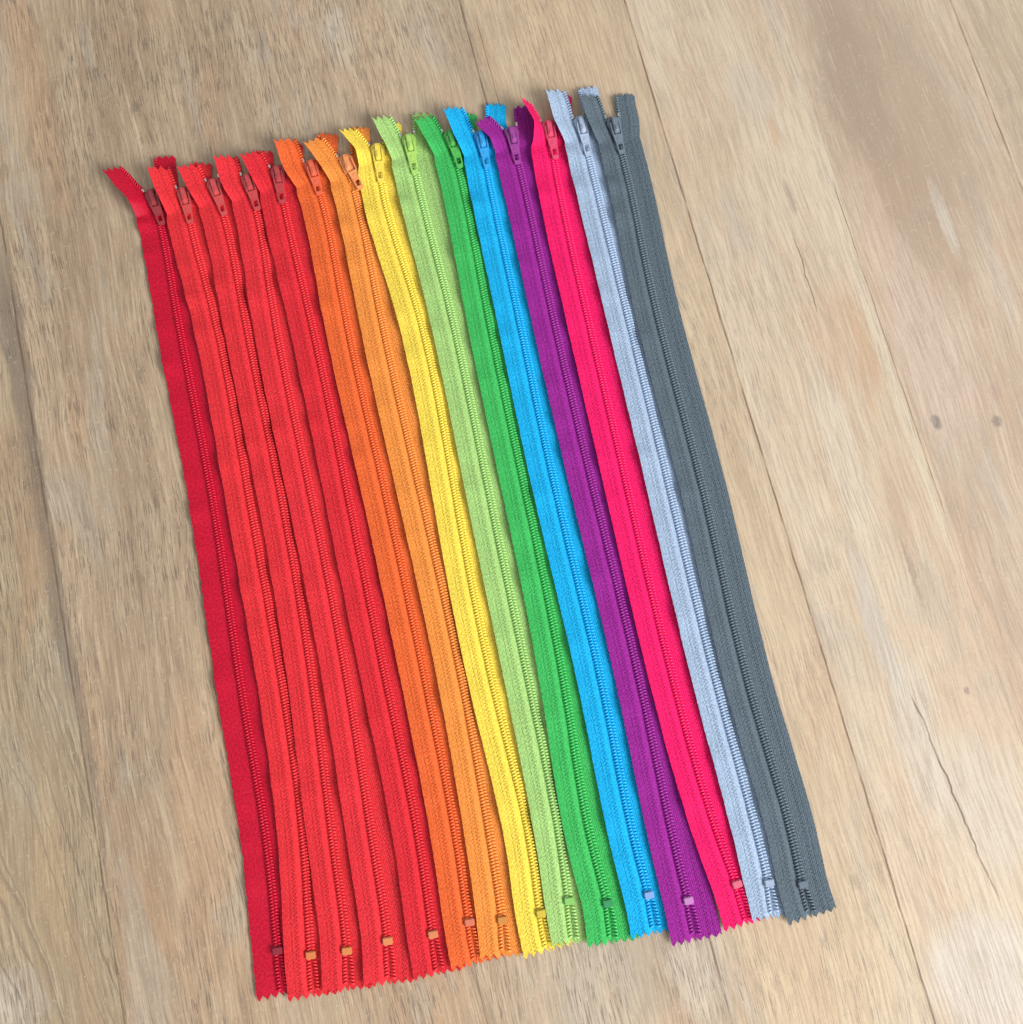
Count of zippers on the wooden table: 15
